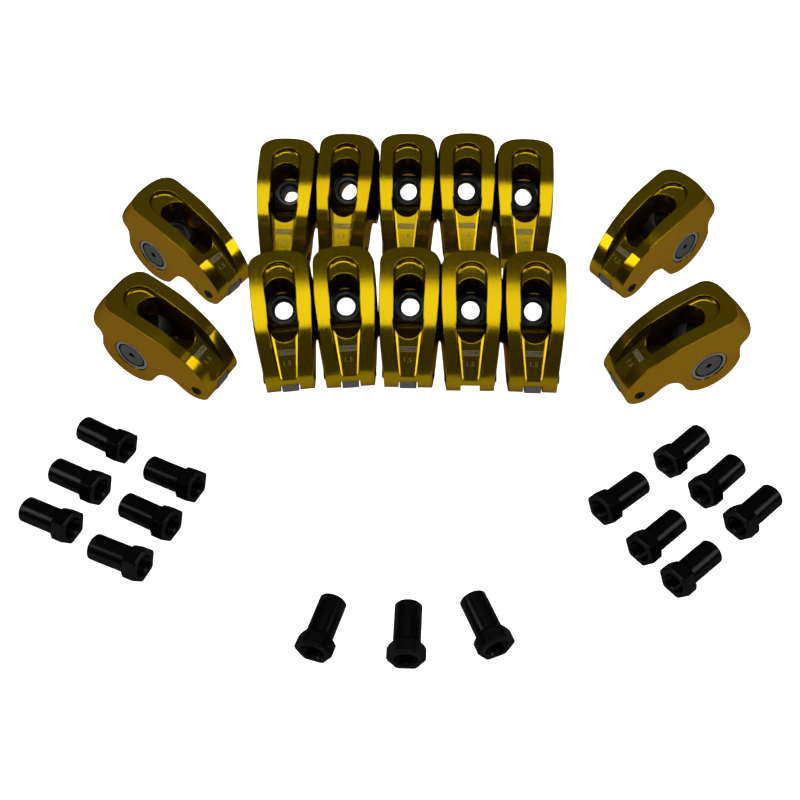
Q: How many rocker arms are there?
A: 14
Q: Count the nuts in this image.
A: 15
